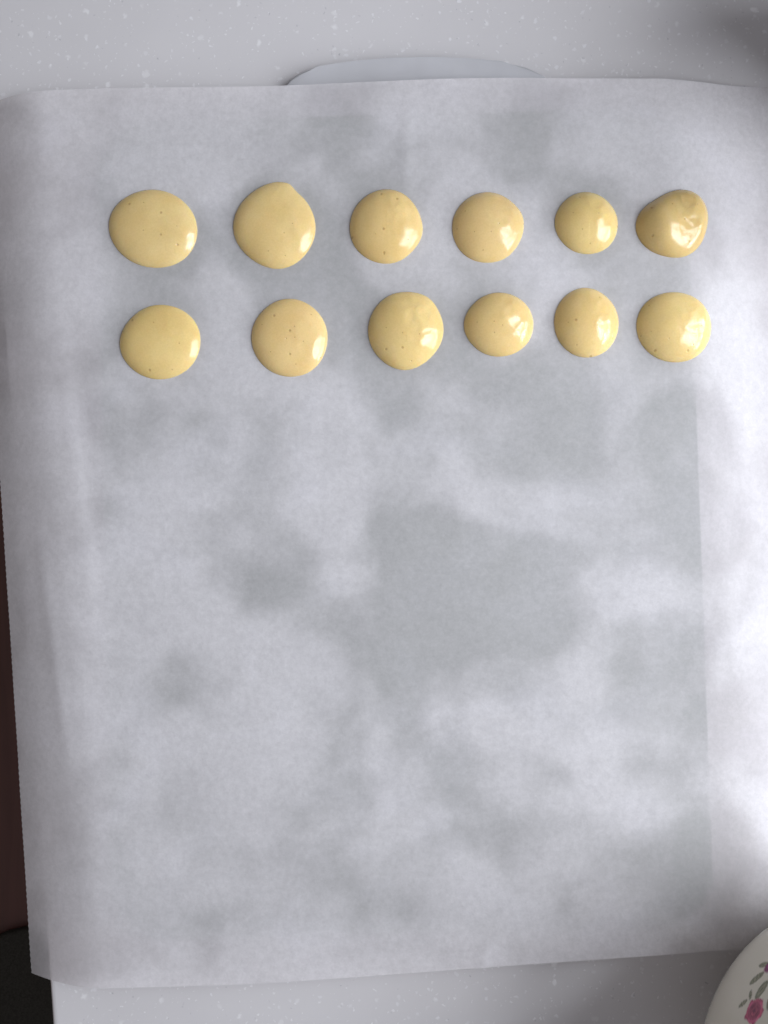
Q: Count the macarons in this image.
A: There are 12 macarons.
